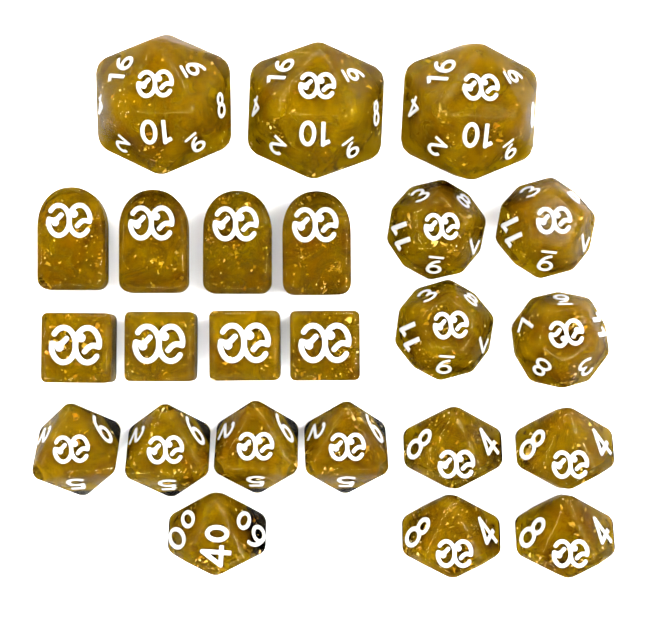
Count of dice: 24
